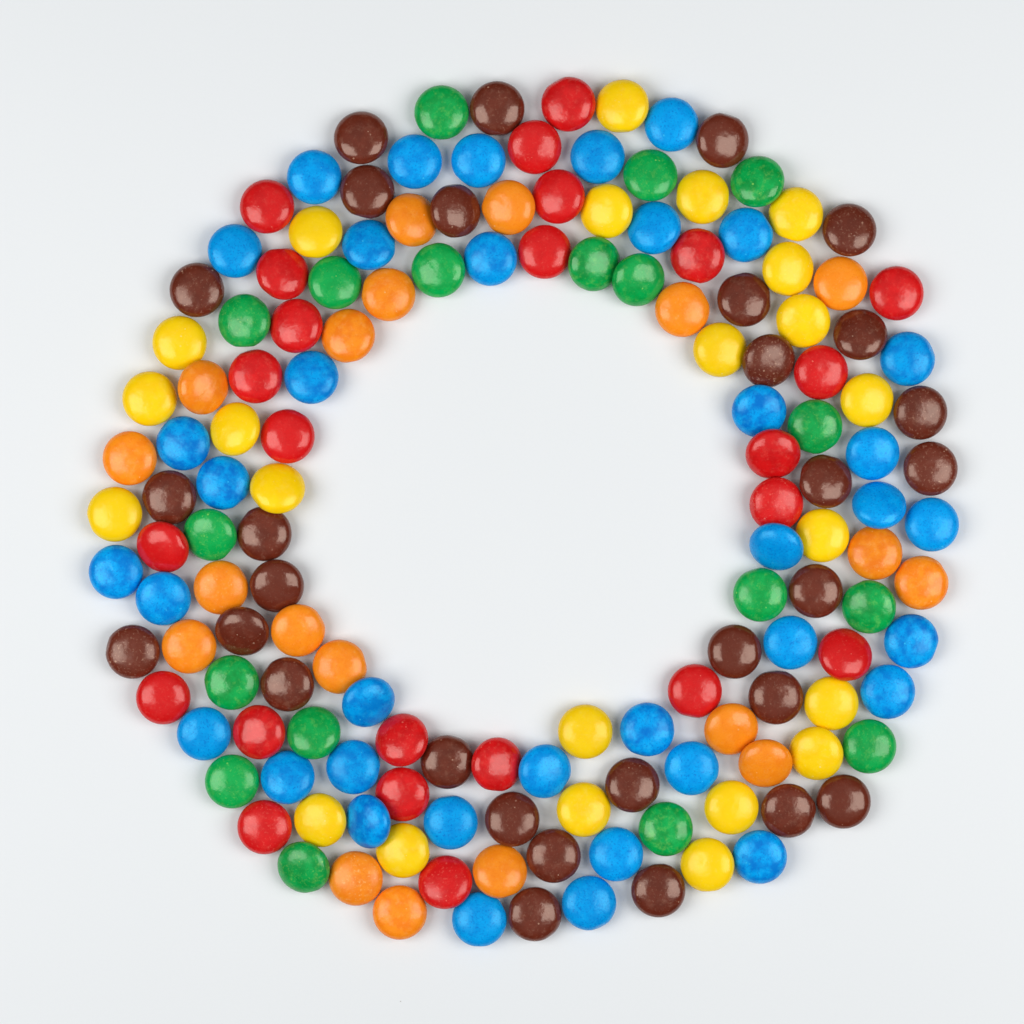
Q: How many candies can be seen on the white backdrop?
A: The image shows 151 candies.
